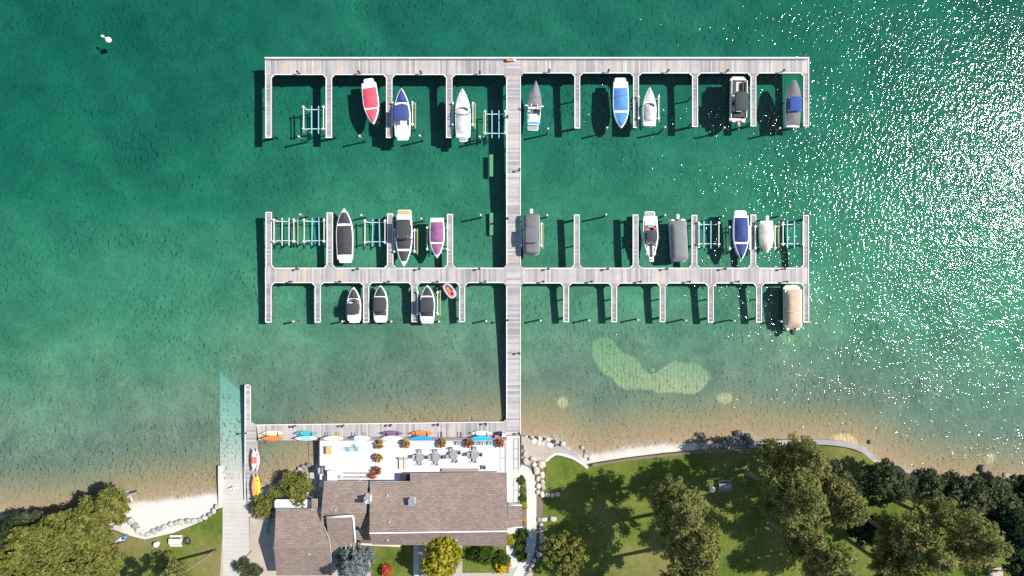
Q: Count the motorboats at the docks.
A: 20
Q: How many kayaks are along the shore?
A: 17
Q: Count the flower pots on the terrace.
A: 8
